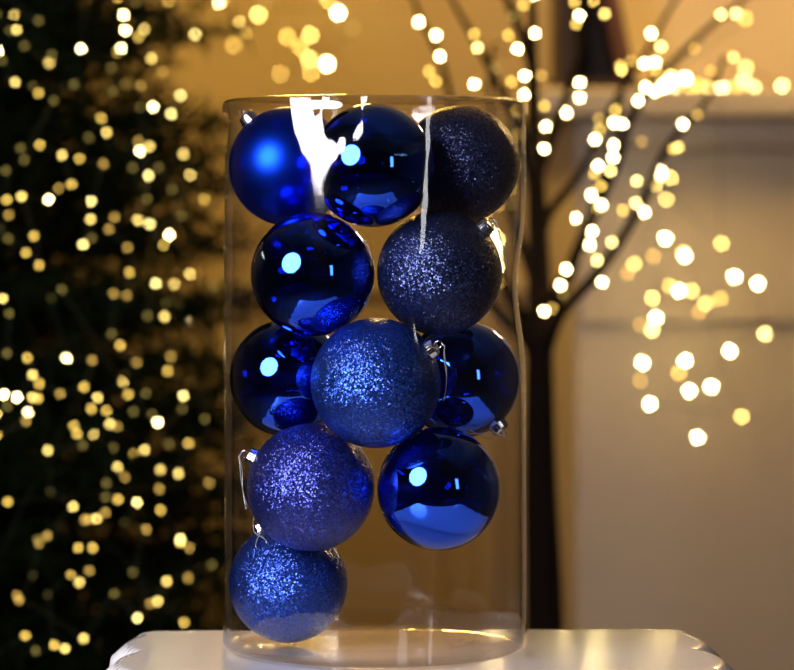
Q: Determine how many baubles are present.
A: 11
